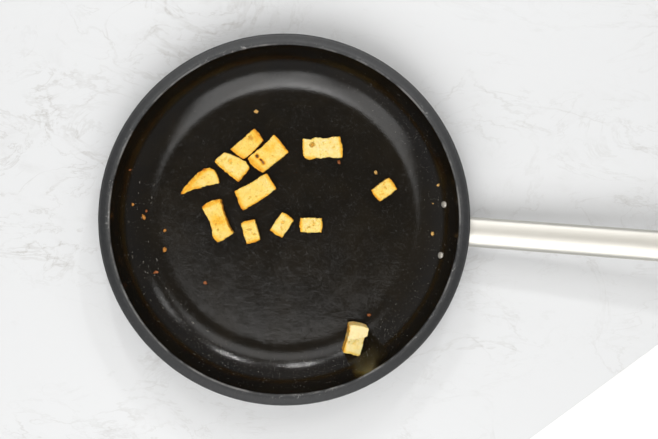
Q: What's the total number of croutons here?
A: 12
